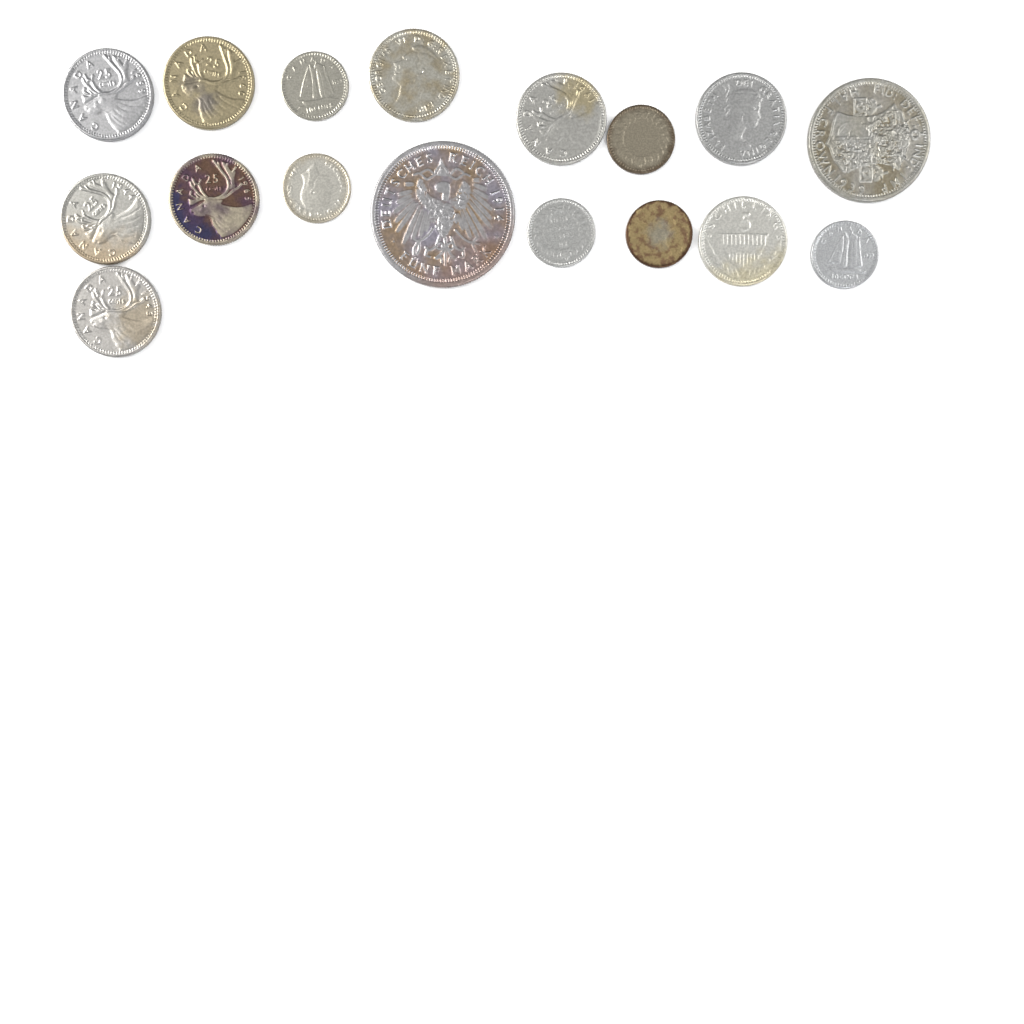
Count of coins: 17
